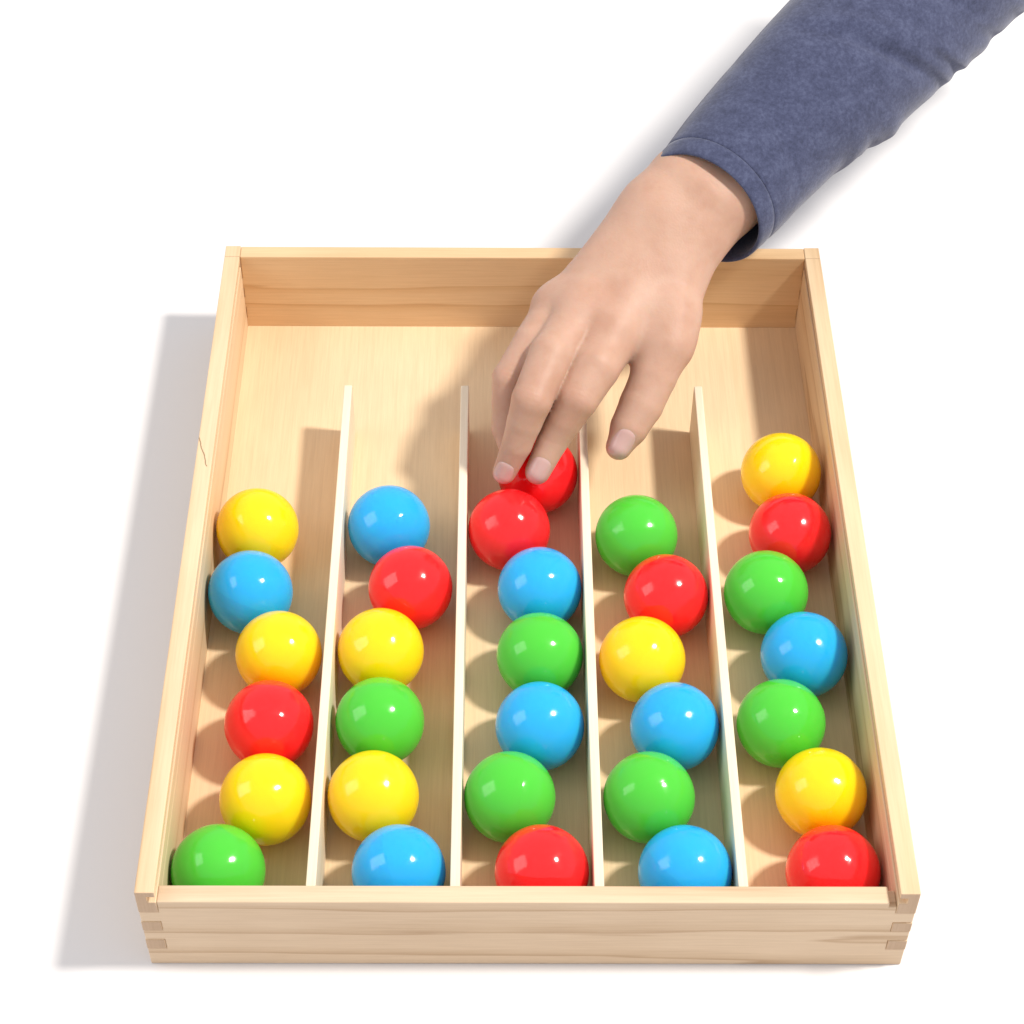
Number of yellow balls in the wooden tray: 8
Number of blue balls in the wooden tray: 8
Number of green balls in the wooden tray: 8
